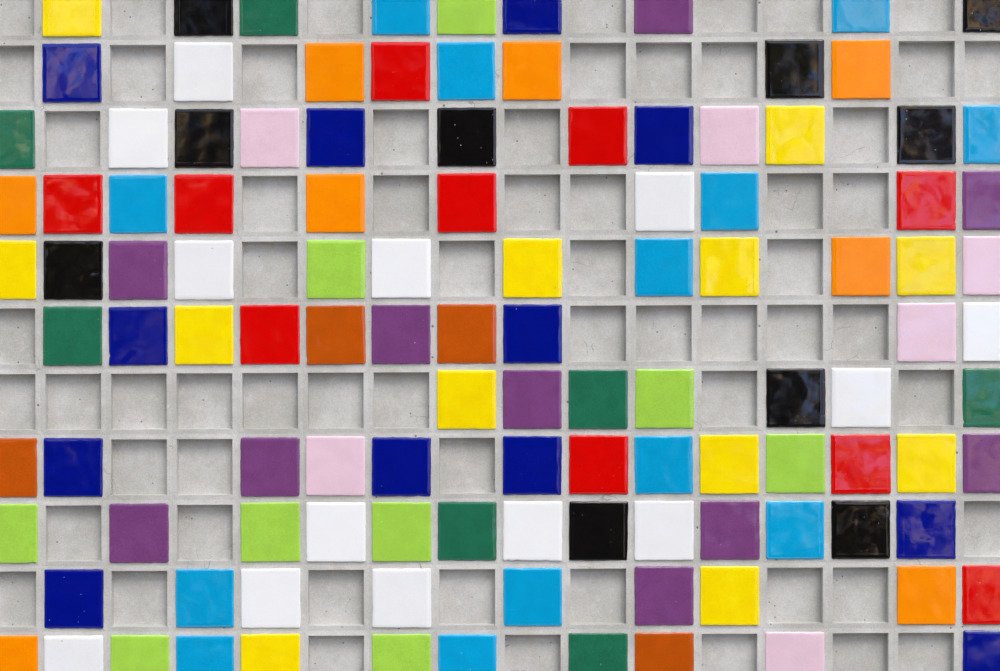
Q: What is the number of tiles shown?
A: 114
